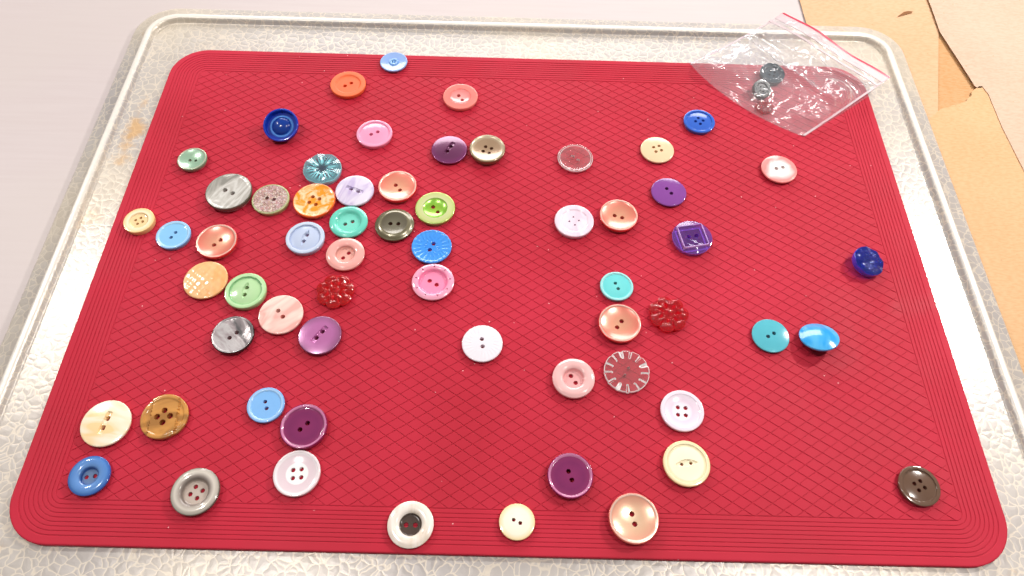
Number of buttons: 64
